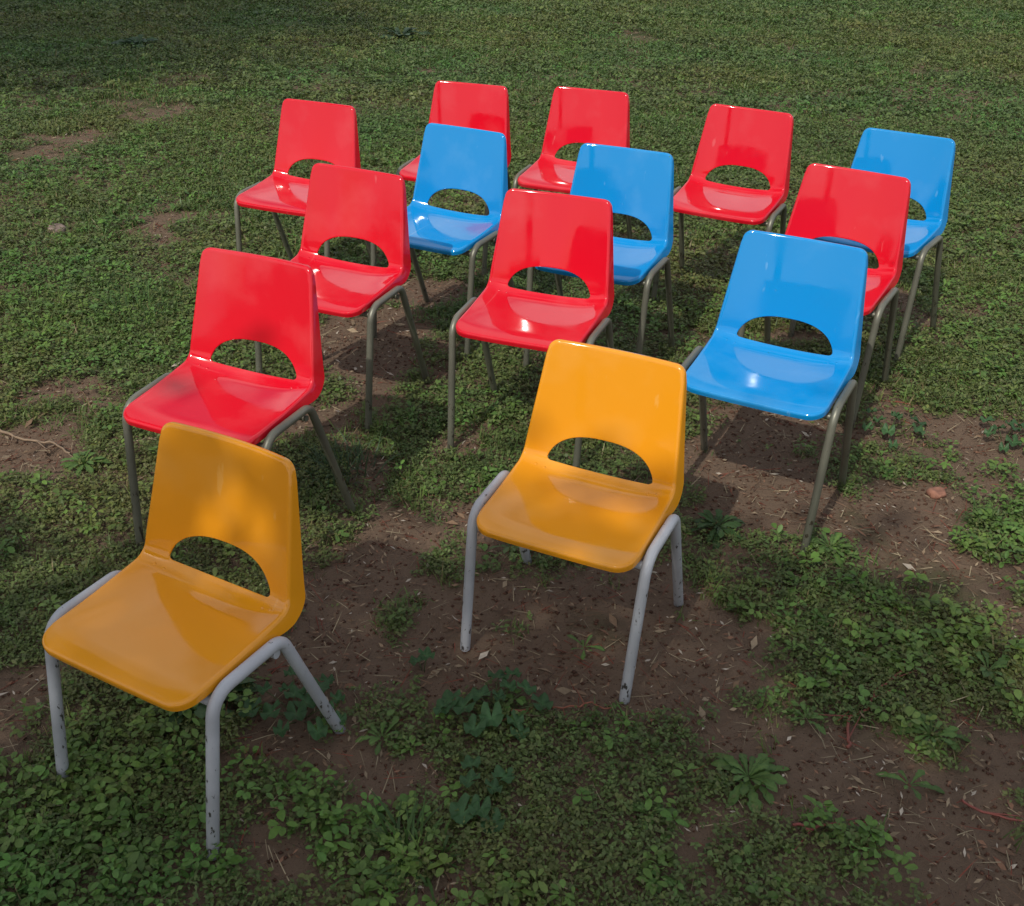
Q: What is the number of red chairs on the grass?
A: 8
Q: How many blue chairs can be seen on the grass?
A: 4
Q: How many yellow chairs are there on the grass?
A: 2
